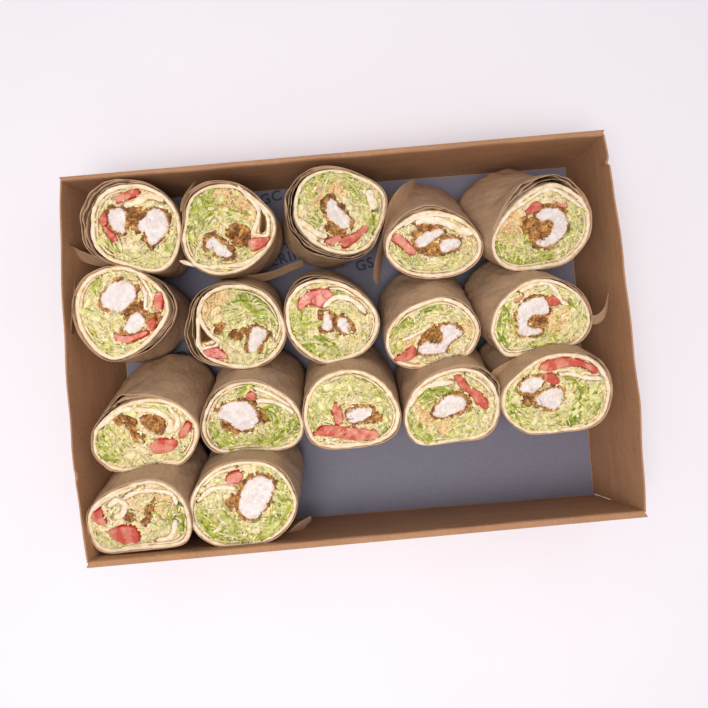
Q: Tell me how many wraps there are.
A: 17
